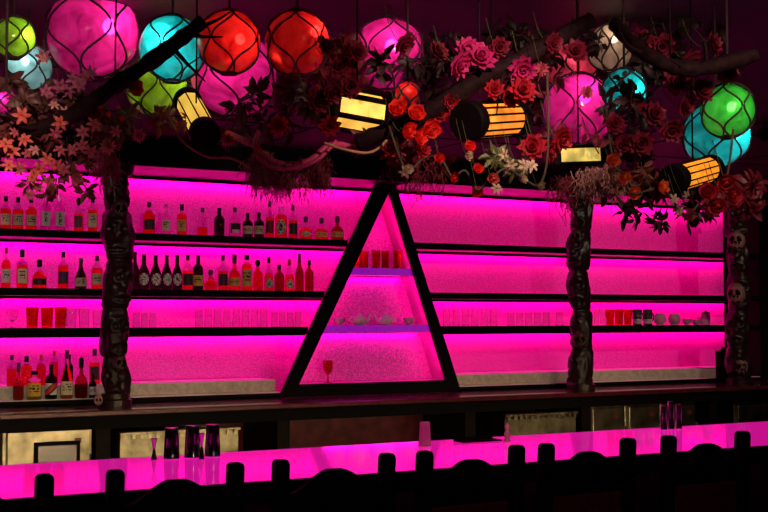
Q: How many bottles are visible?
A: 56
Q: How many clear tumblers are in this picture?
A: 32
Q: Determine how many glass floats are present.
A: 17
